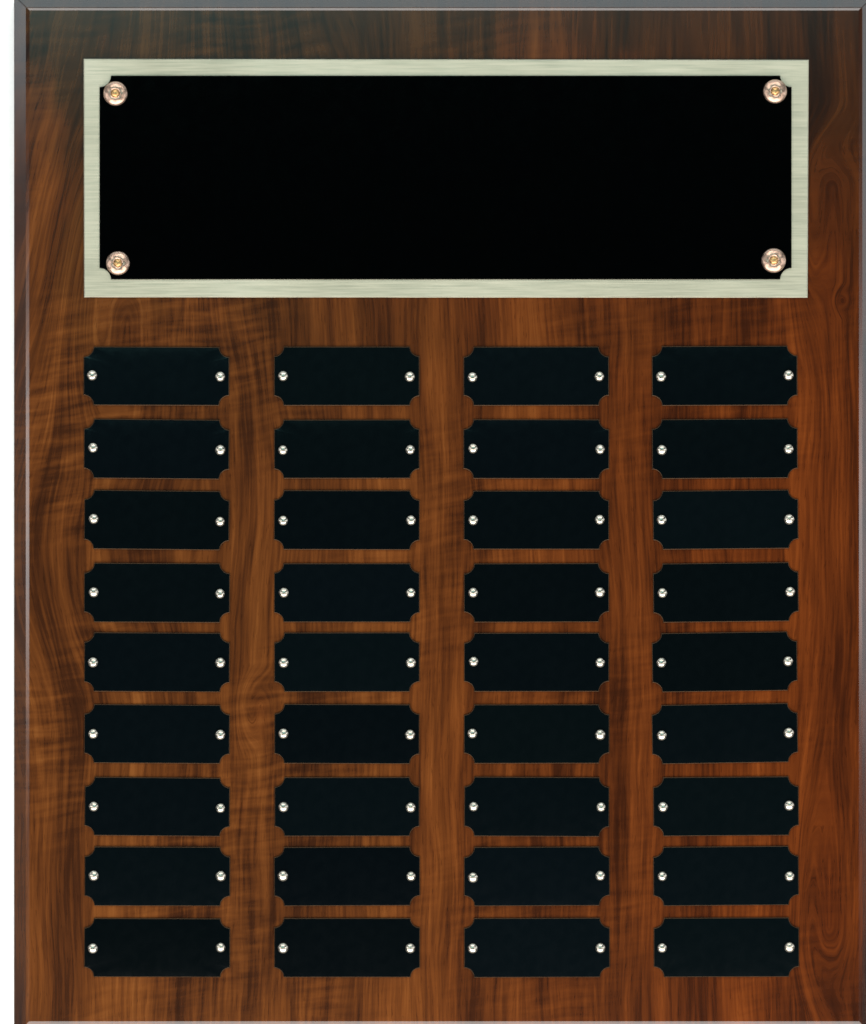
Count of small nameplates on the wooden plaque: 36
